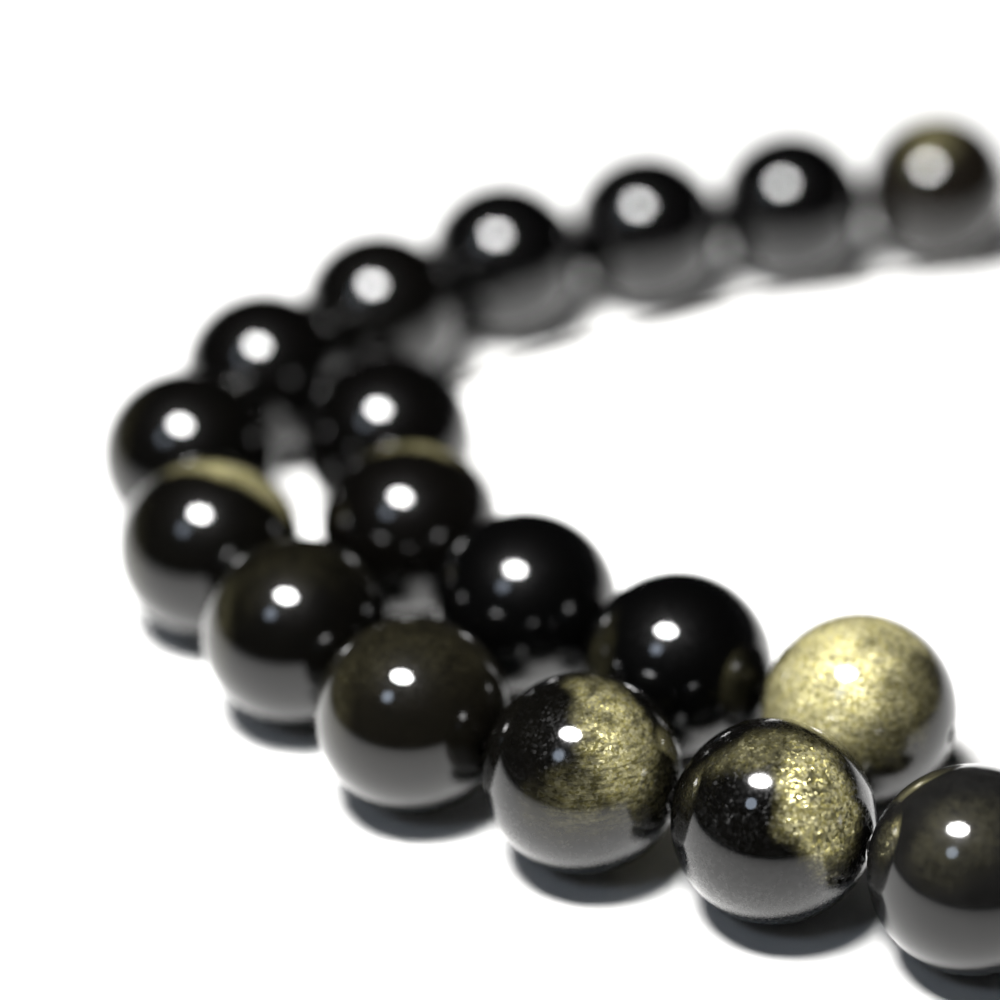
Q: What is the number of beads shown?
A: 18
